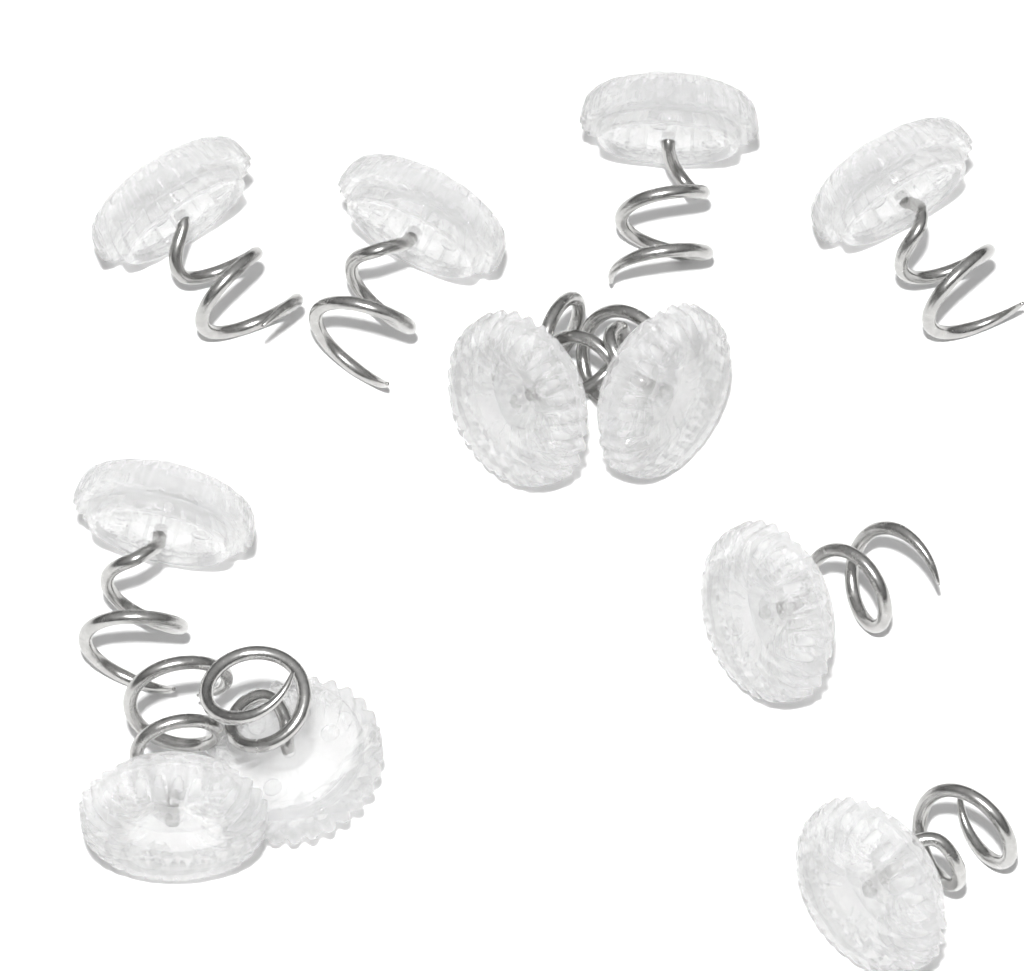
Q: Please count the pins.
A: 11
